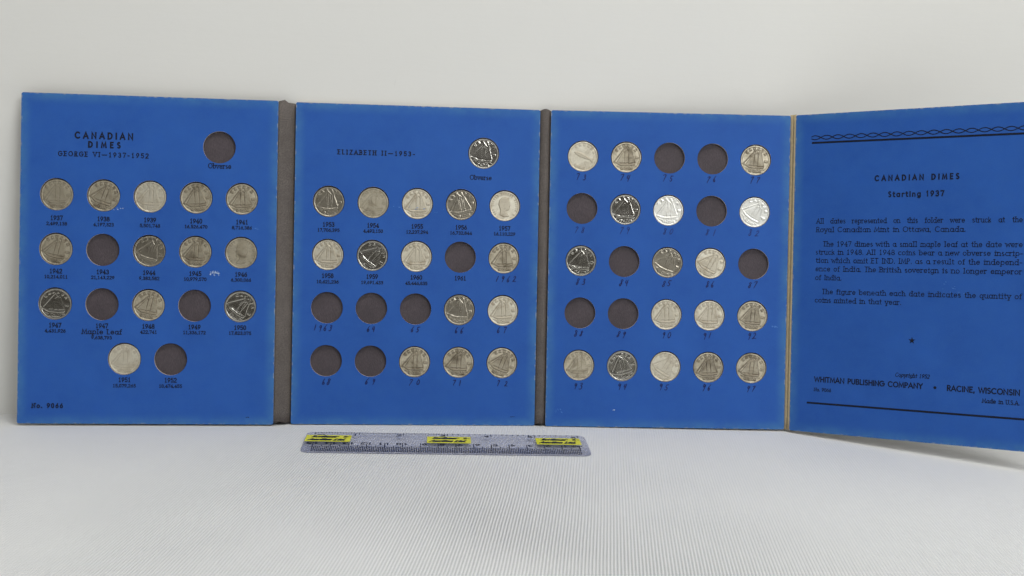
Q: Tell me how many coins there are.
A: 45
